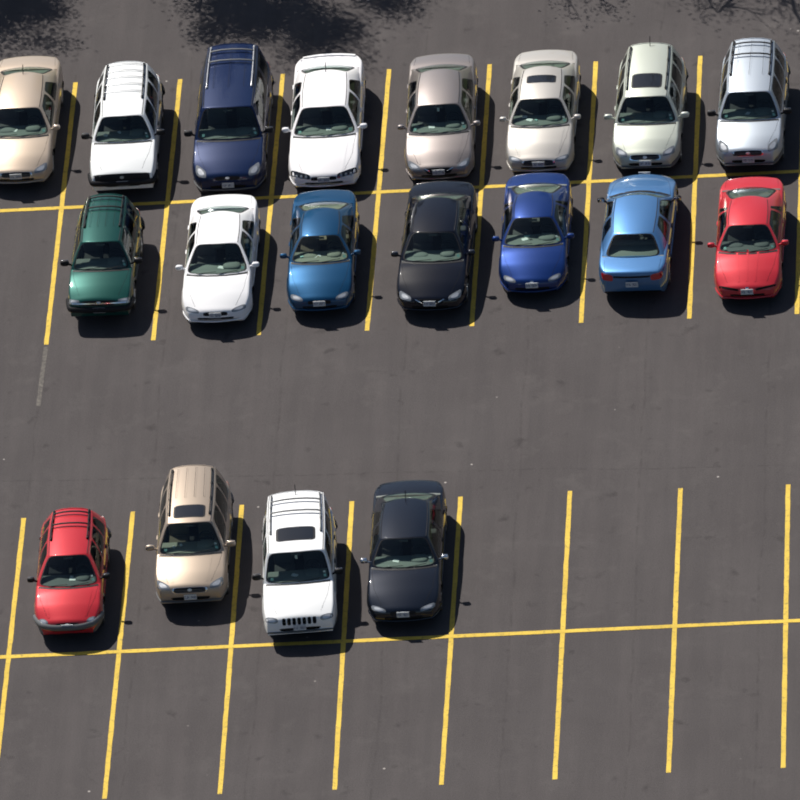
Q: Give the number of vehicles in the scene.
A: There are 19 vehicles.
